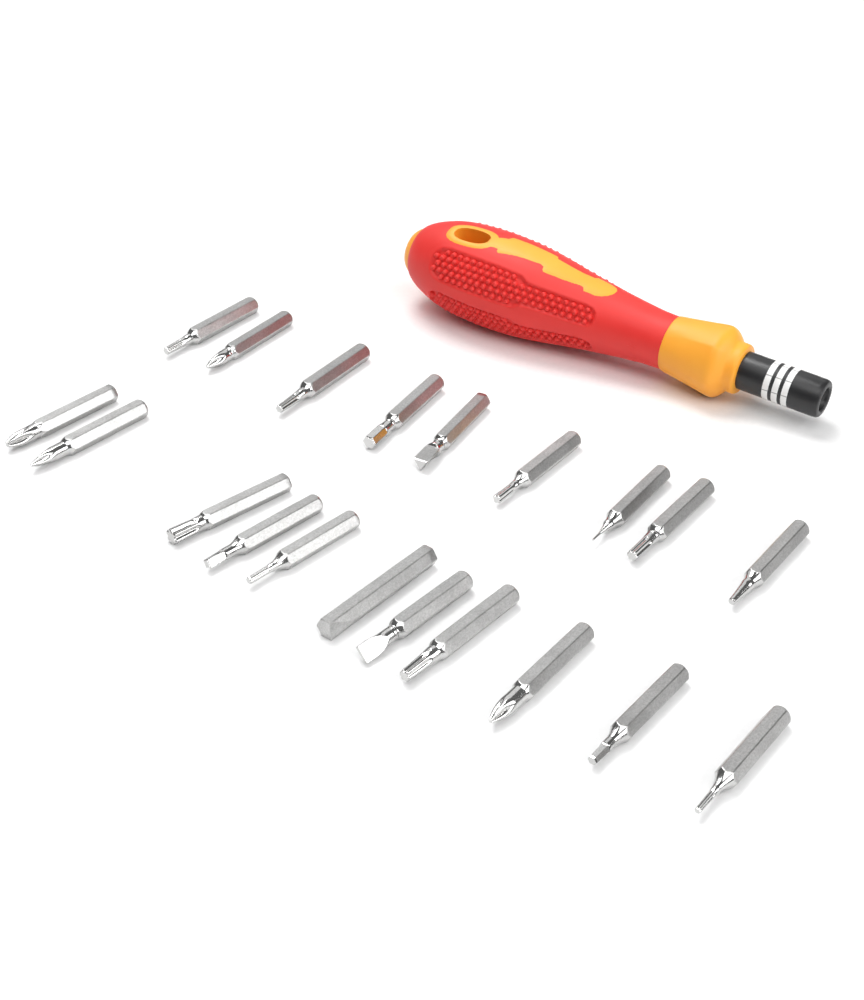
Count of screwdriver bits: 20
